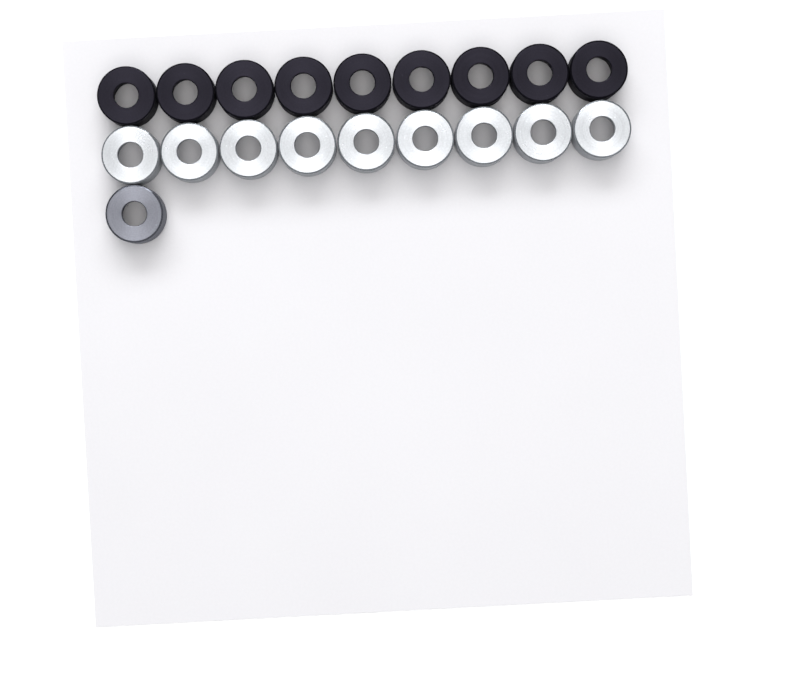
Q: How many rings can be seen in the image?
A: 19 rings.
